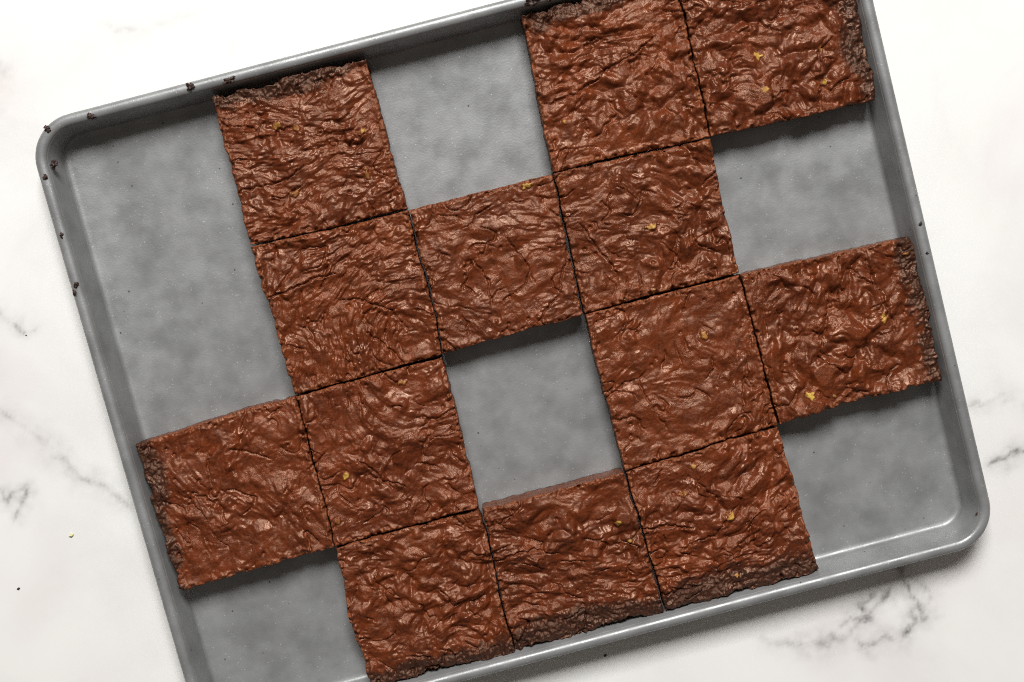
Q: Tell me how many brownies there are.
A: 13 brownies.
